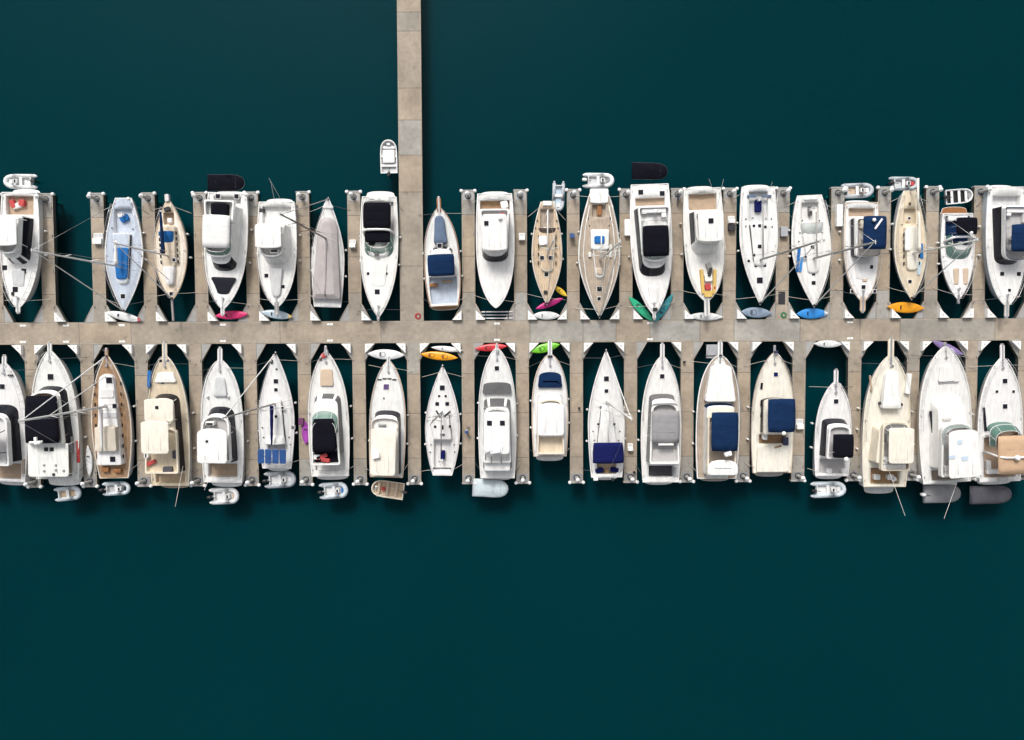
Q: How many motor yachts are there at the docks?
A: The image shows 26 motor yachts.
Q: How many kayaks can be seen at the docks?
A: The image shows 21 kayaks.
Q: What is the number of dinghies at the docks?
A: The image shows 19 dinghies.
